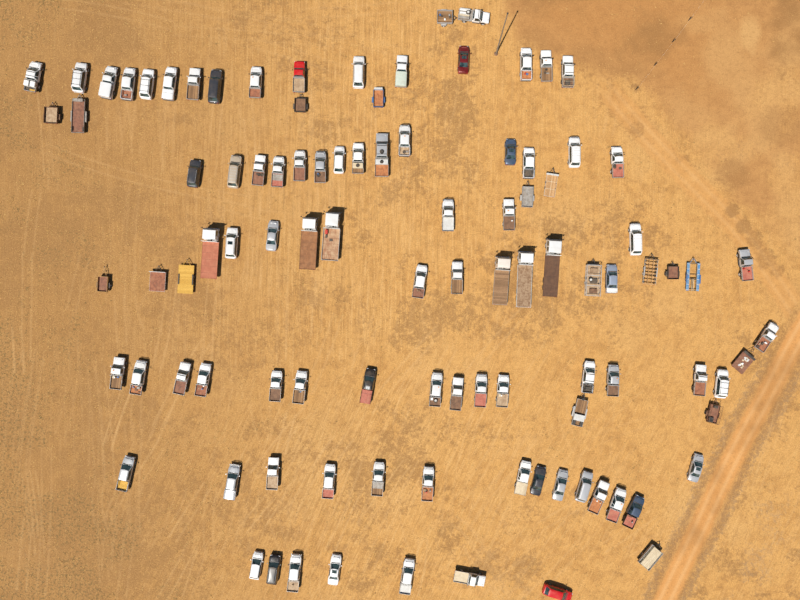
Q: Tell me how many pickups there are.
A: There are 55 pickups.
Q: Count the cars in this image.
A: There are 22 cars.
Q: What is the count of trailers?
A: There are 18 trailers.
